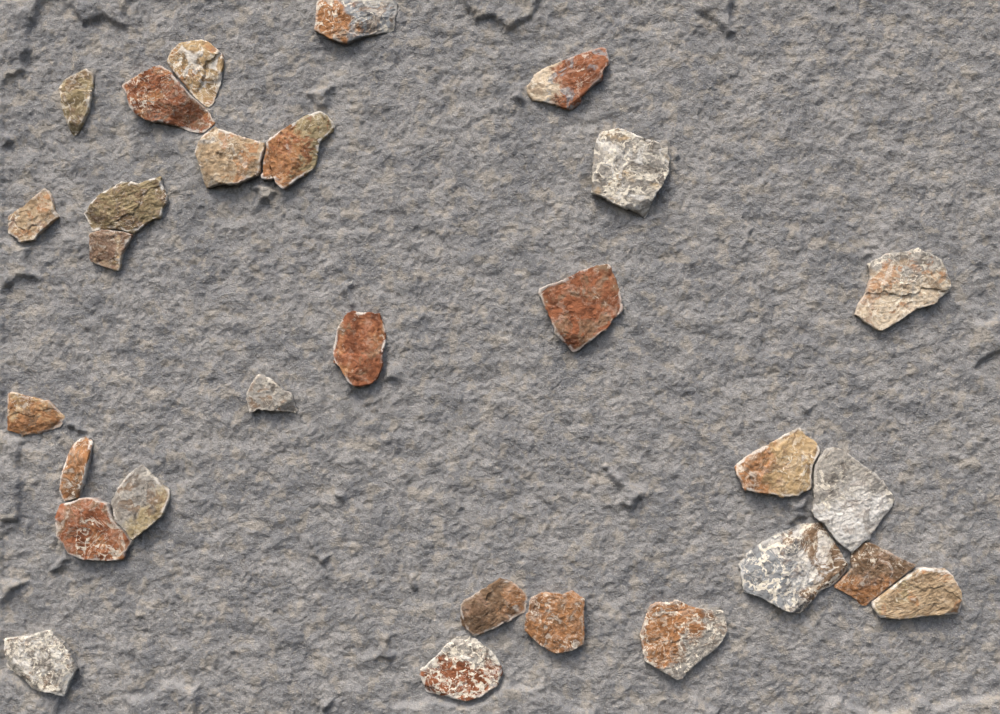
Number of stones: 29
